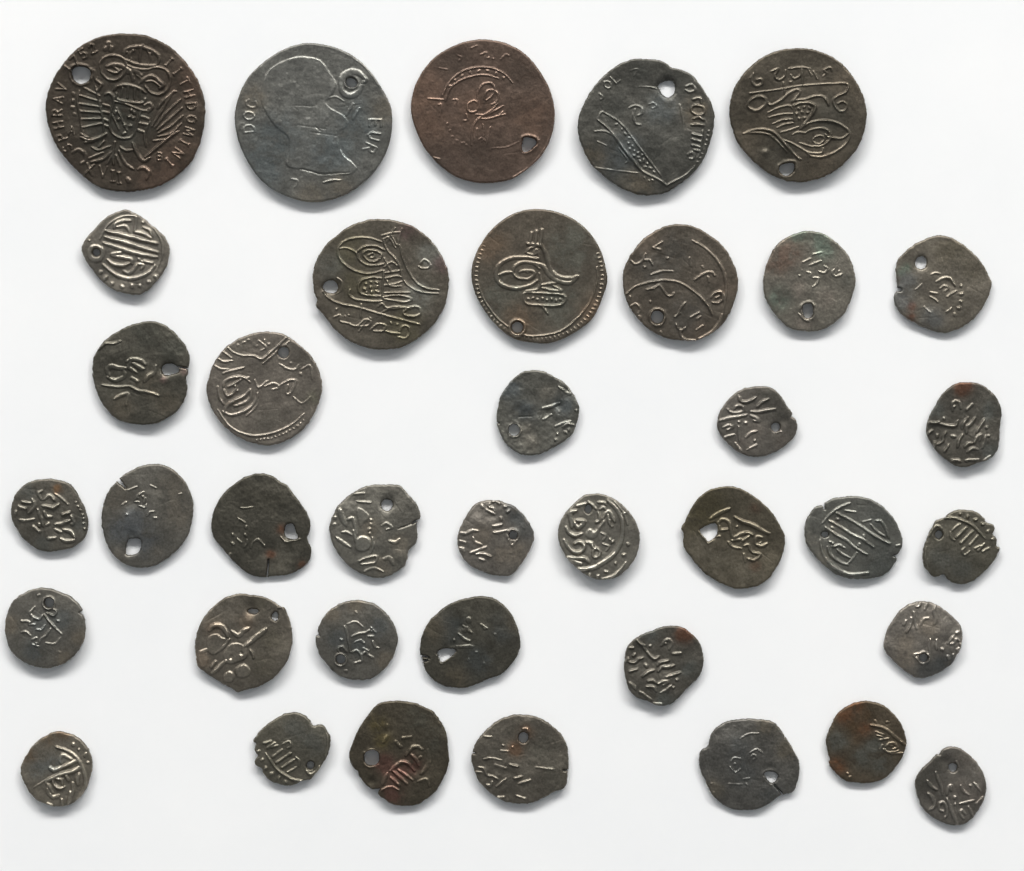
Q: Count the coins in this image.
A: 38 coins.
